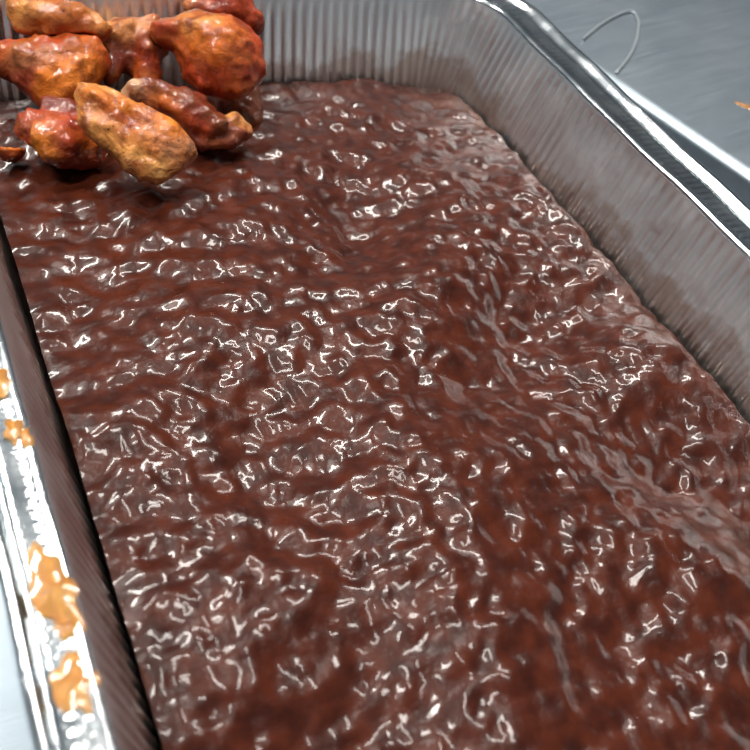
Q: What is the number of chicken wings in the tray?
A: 10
